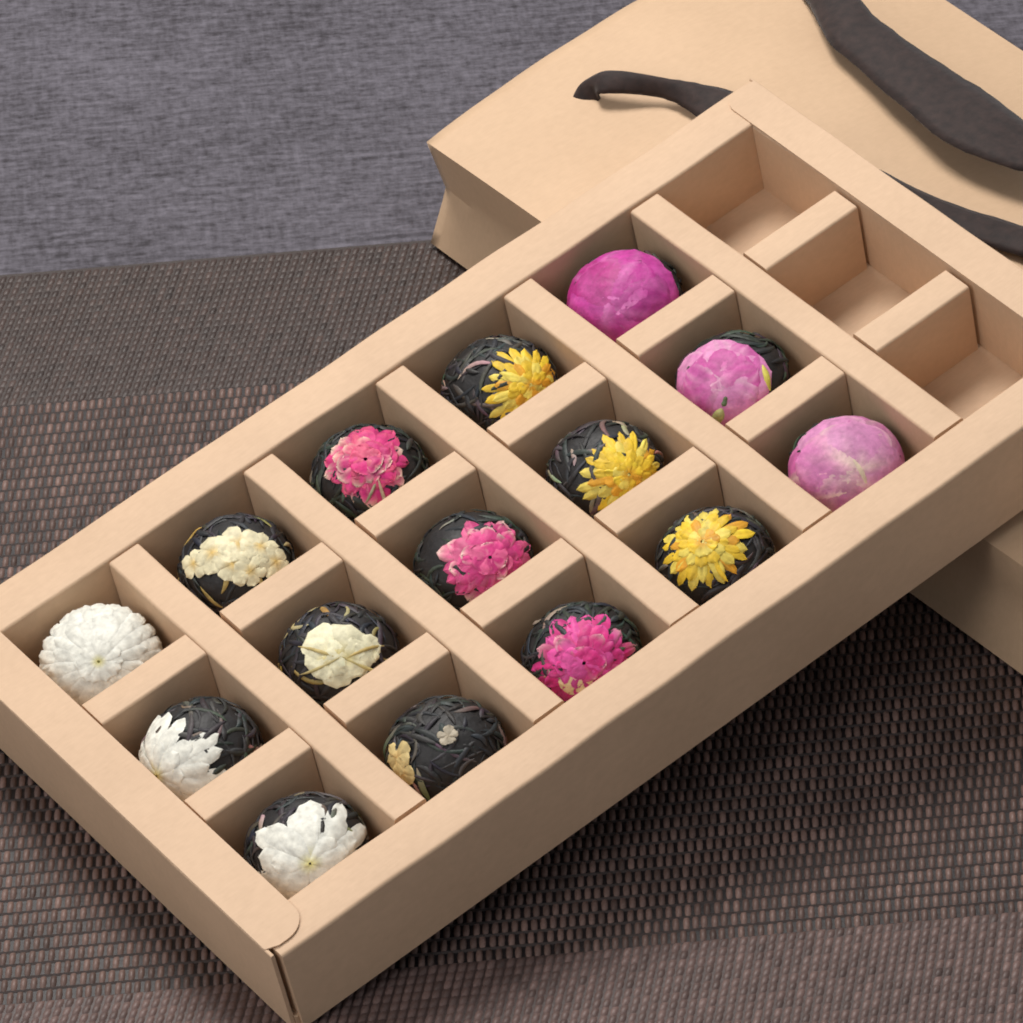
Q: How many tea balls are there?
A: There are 15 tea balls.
